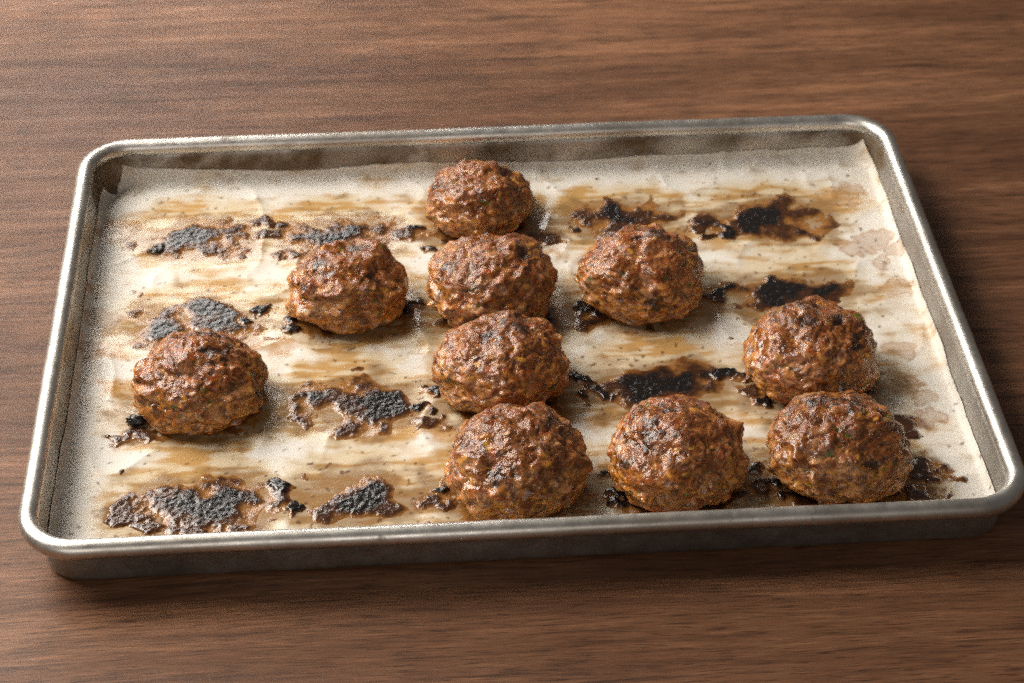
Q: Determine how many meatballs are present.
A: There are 10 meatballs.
